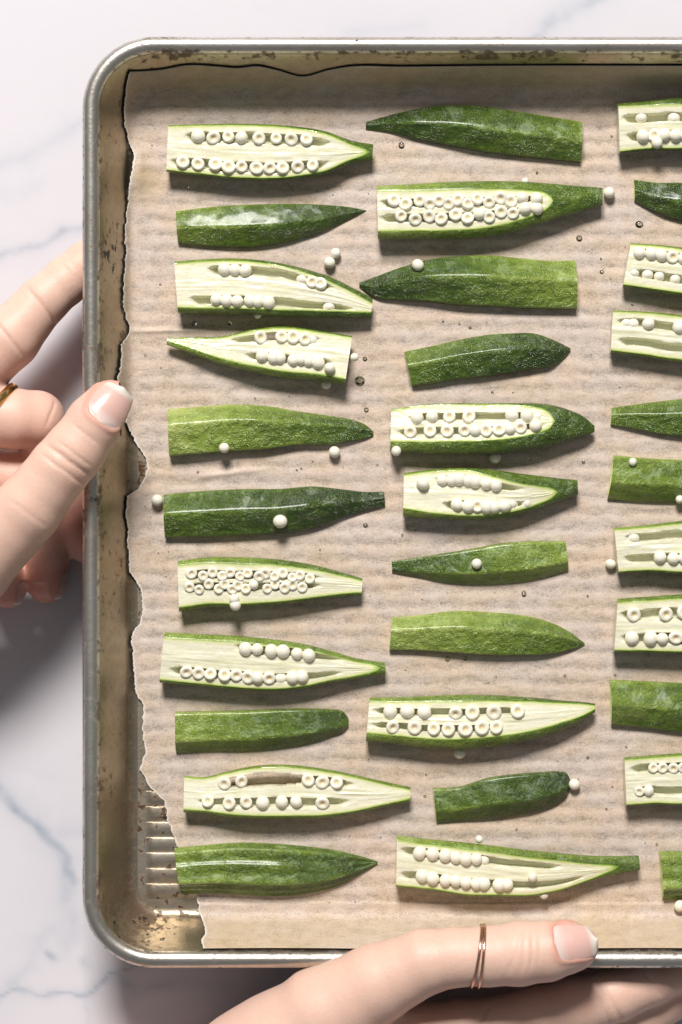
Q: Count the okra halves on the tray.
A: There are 33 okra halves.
